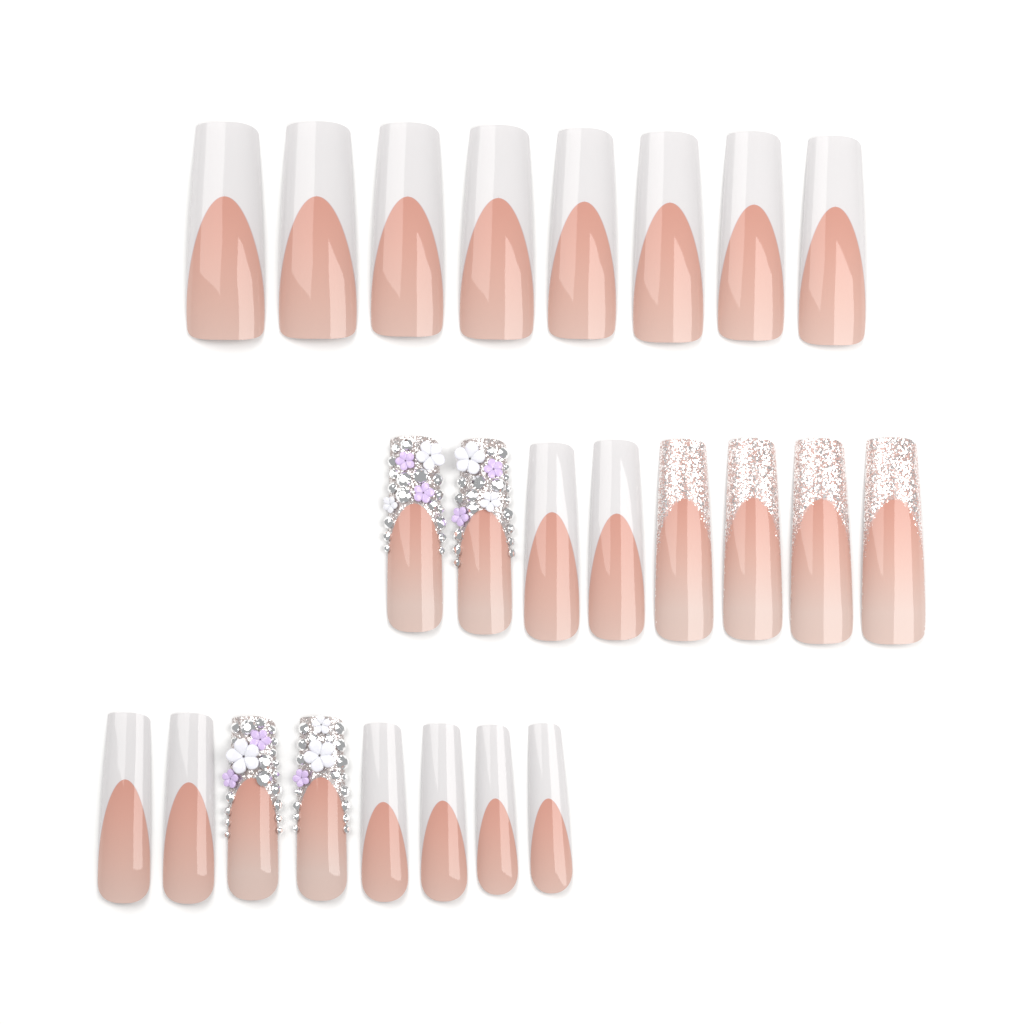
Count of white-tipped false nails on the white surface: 16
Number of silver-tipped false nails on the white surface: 4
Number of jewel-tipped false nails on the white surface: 4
